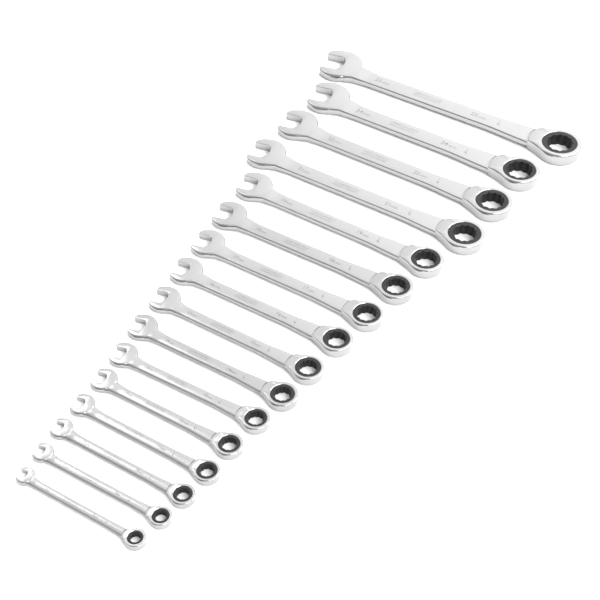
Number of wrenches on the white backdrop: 16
